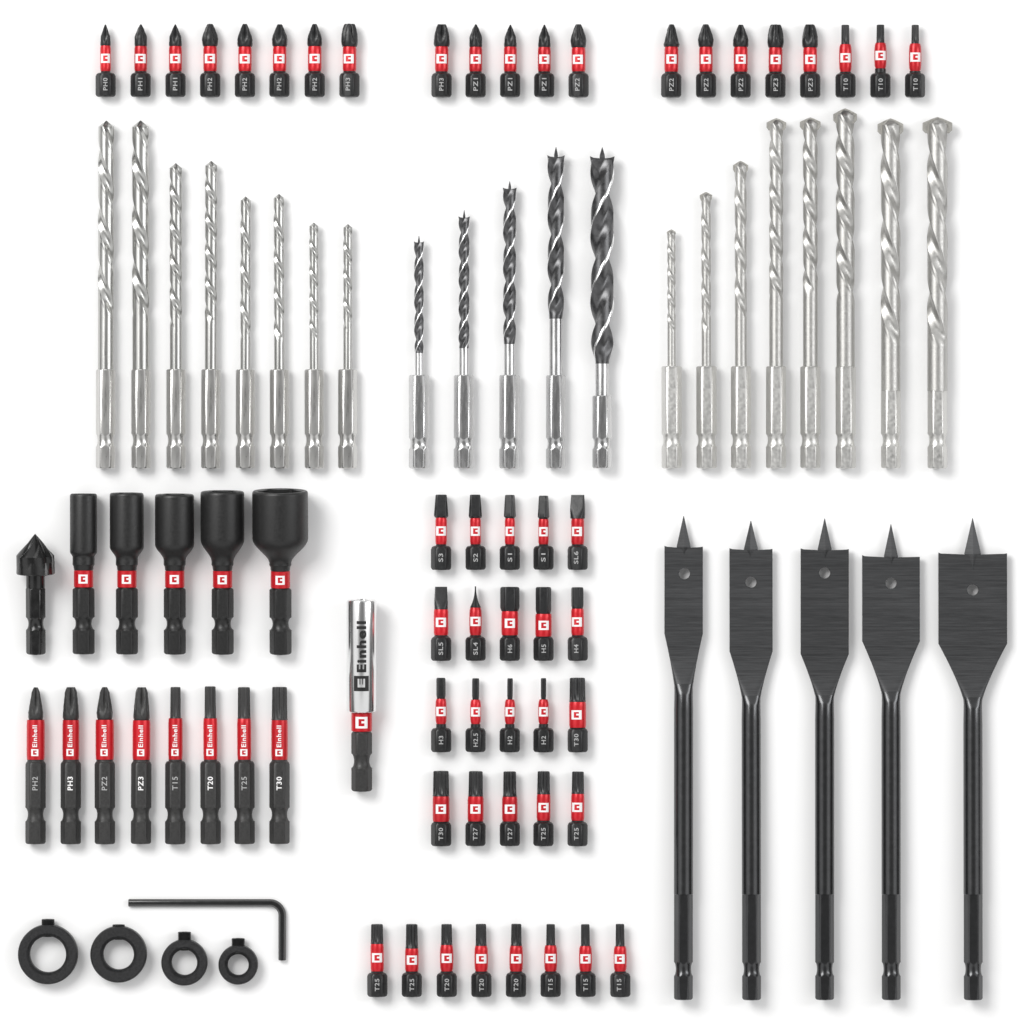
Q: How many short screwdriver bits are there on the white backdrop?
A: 49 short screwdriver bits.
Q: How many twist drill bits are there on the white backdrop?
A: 21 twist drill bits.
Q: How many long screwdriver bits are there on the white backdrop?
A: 8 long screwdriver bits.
